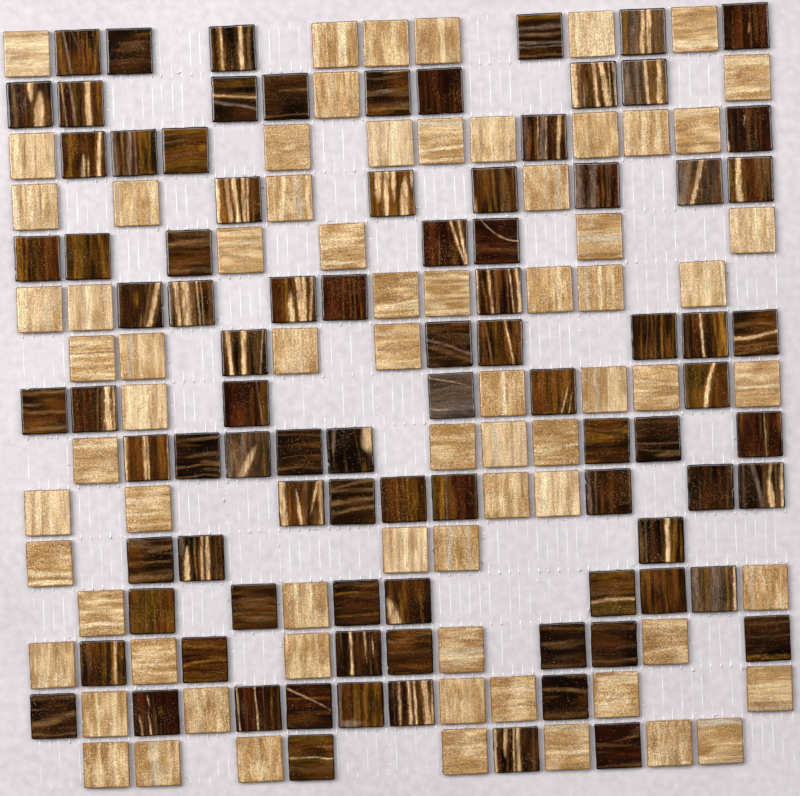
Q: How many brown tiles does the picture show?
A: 89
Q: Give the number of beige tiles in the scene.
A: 72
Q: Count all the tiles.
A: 161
